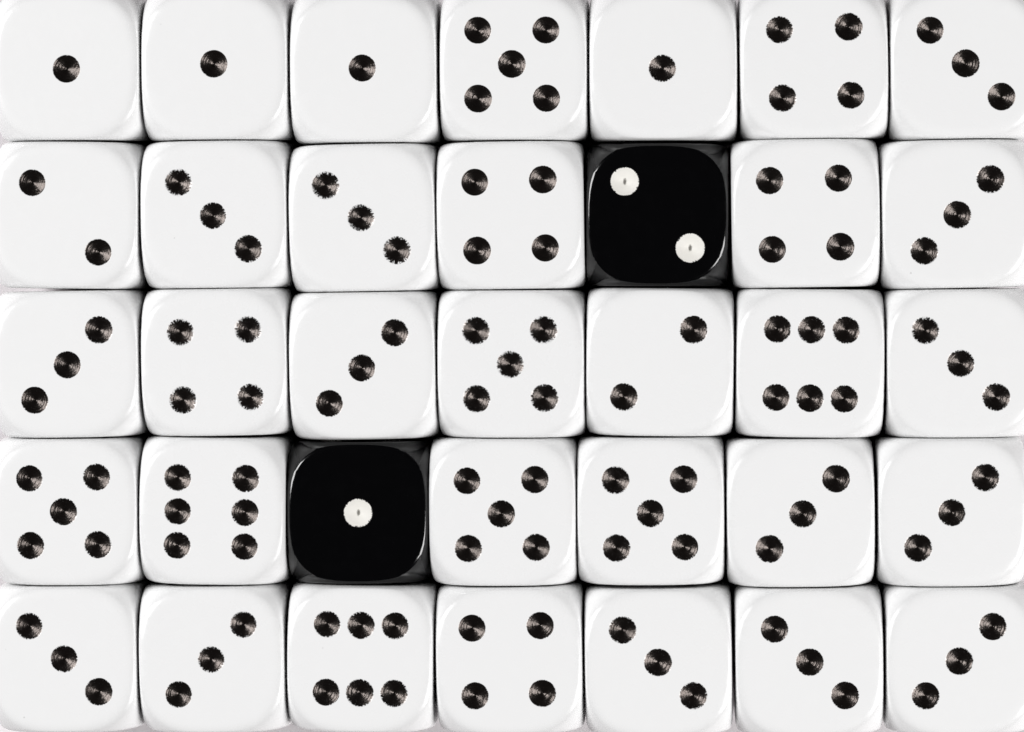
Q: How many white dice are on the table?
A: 33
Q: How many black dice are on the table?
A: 2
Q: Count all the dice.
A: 35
